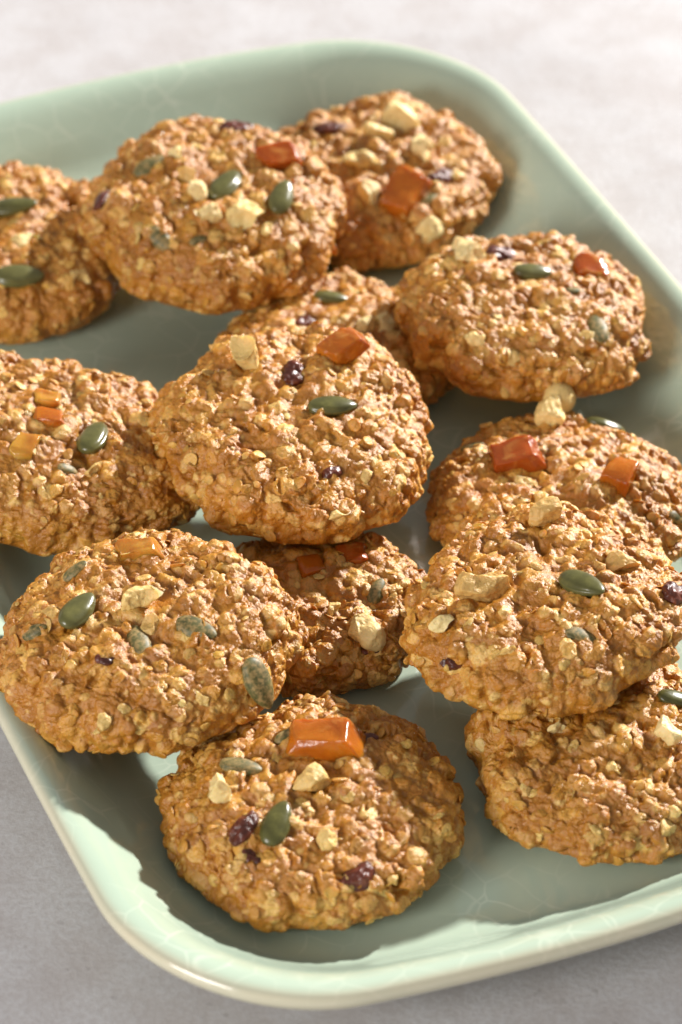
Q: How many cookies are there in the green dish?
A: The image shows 13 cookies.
